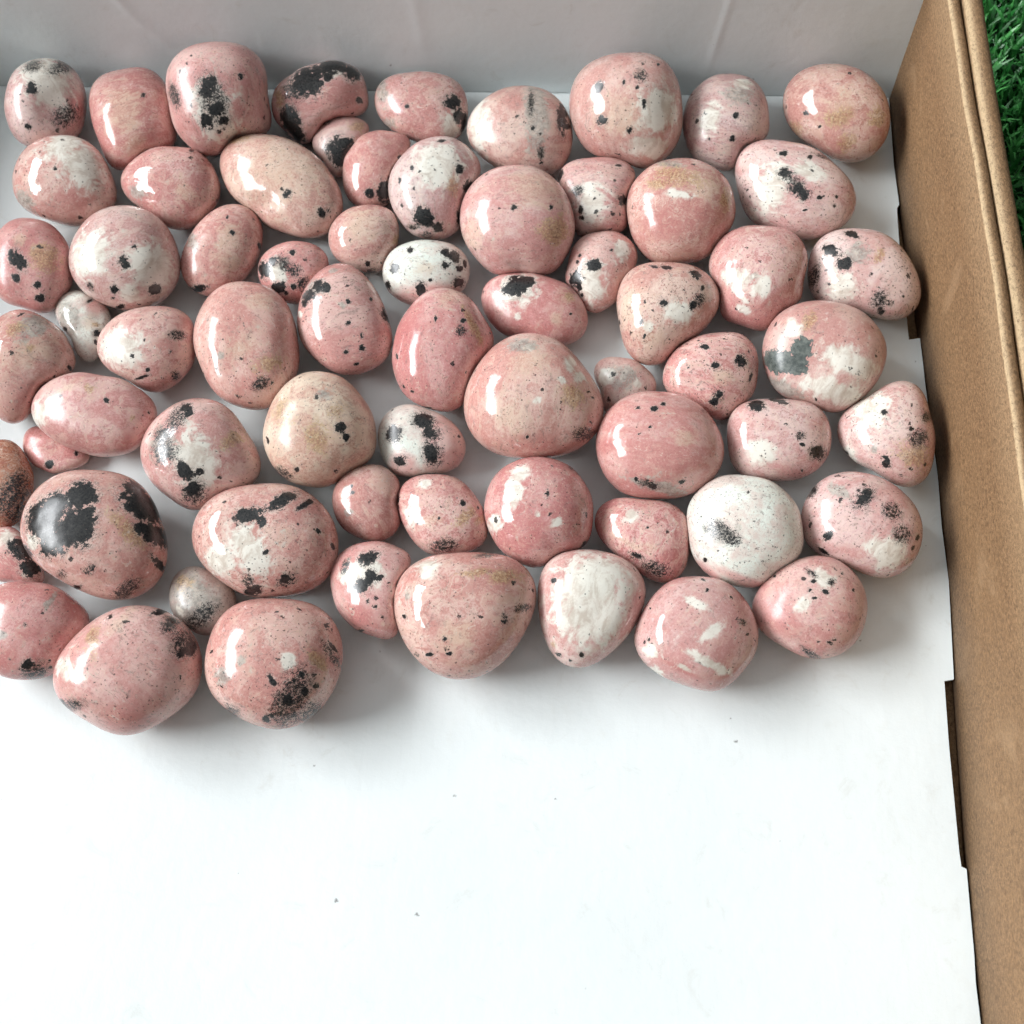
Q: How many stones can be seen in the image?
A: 67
